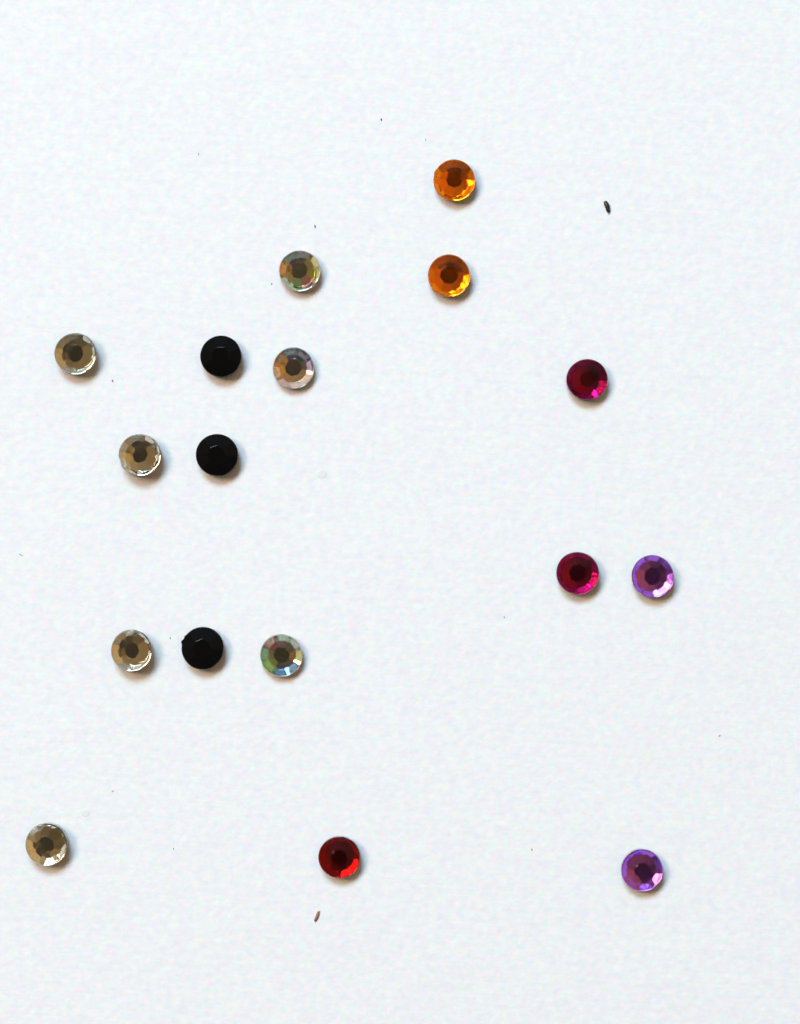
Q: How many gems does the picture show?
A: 17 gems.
